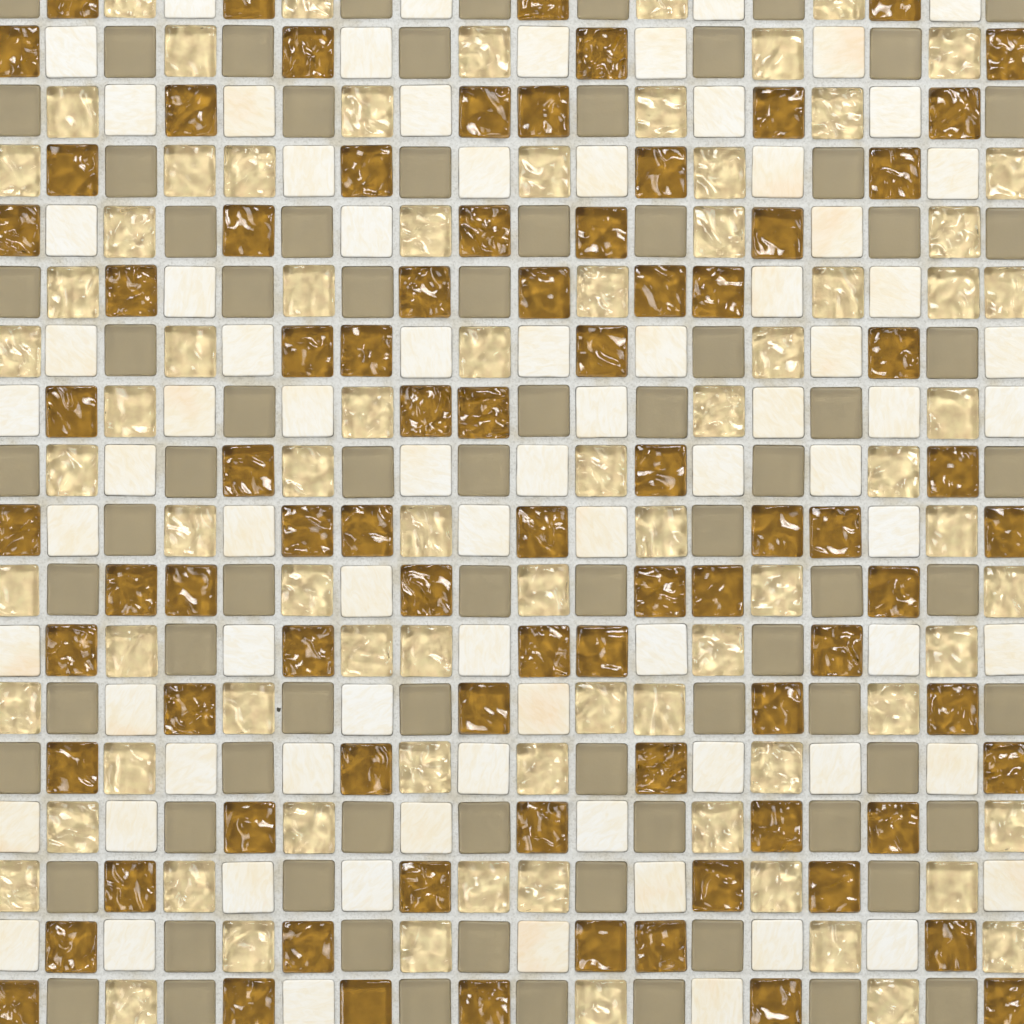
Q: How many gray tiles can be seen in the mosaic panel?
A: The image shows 82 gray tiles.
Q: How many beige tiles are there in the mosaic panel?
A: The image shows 80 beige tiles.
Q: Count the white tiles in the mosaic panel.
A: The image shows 80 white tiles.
